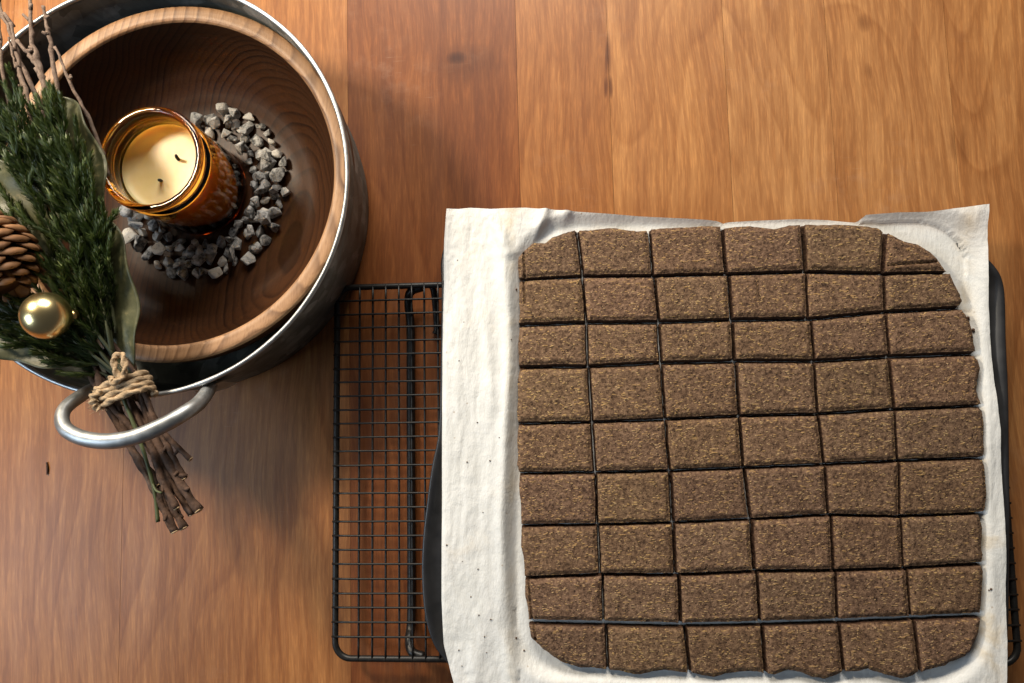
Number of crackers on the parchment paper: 54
